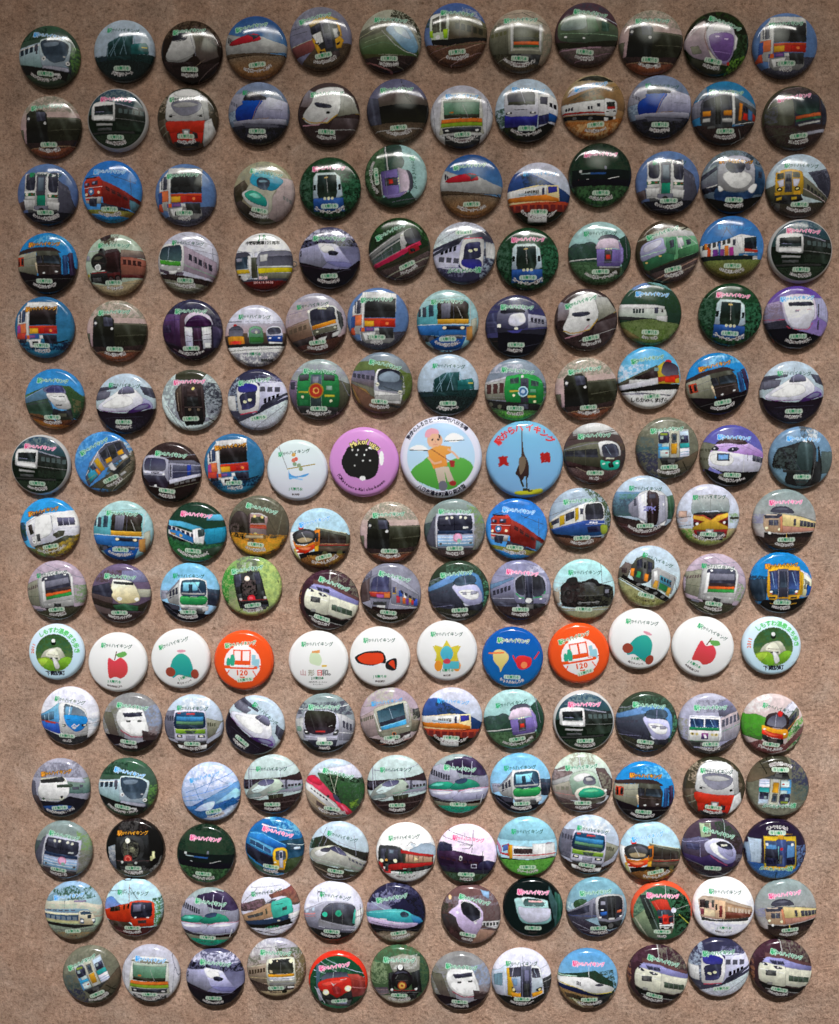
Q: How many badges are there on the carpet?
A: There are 180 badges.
